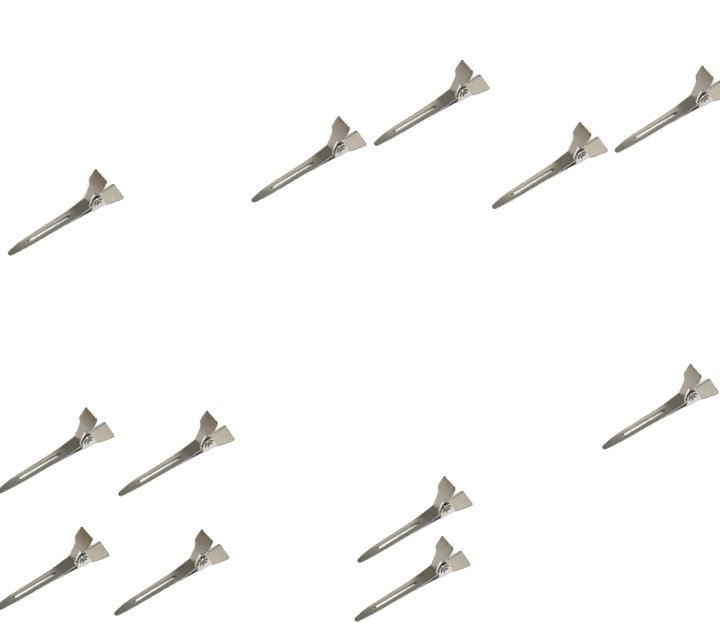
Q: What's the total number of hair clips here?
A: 12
